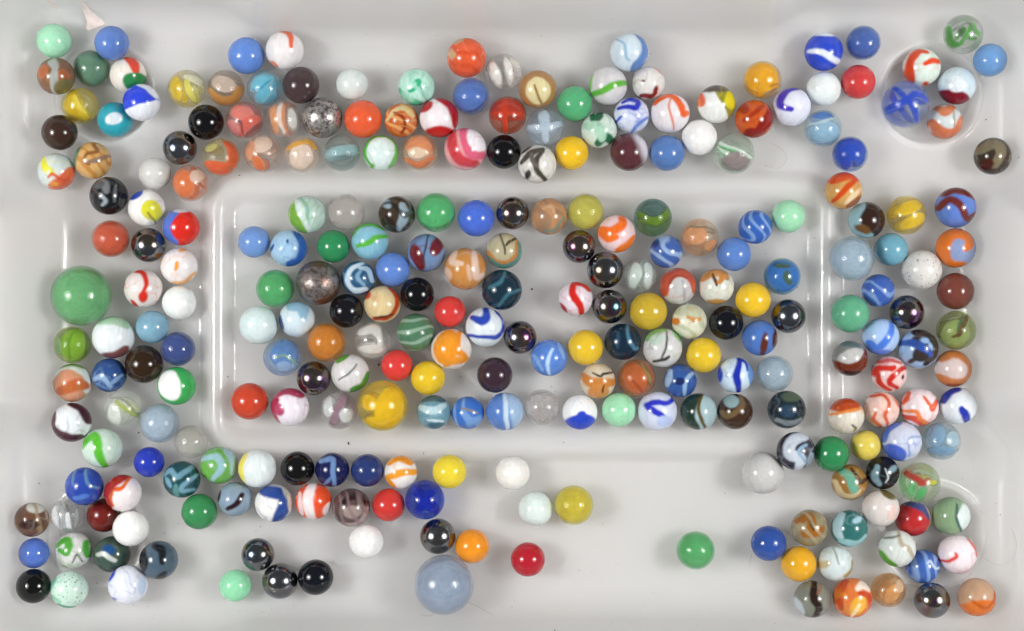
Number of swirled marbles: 166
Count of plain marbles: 85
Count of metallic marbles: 16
